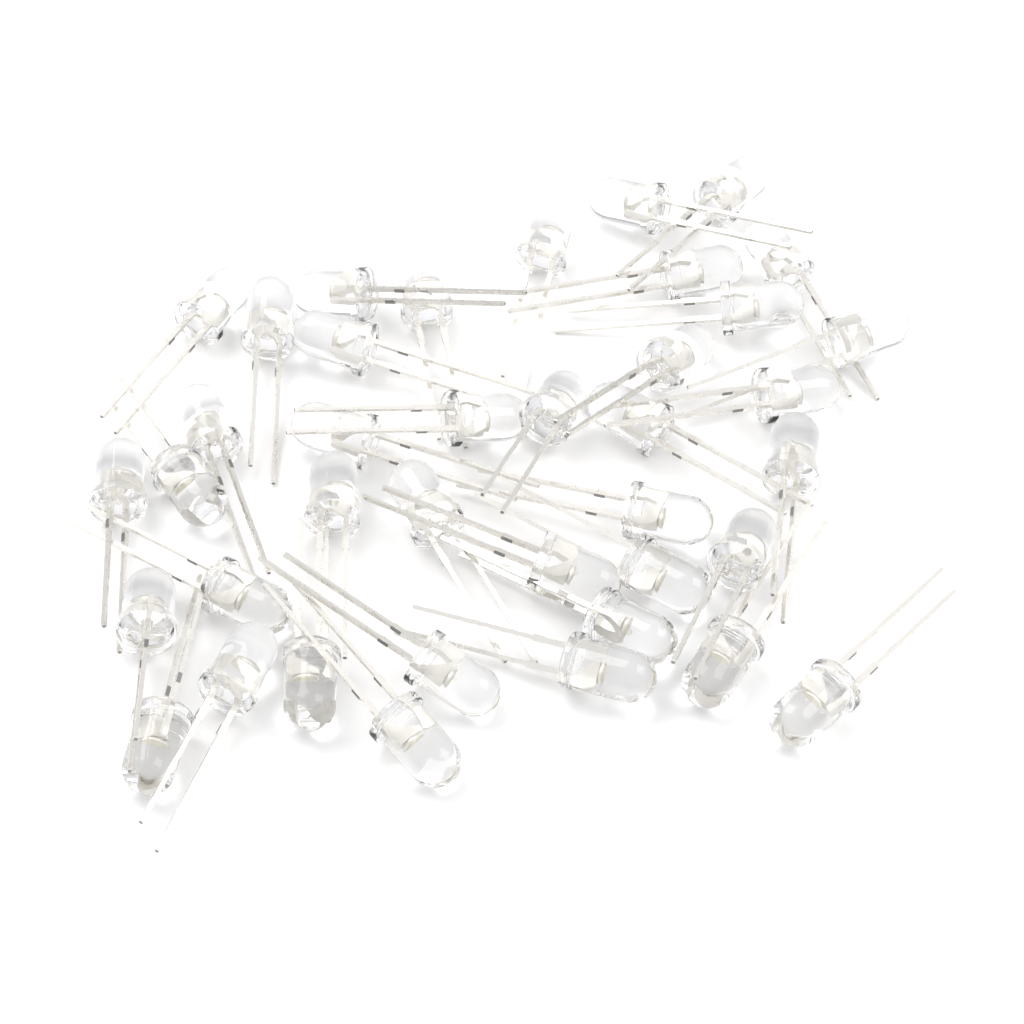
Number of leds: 39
